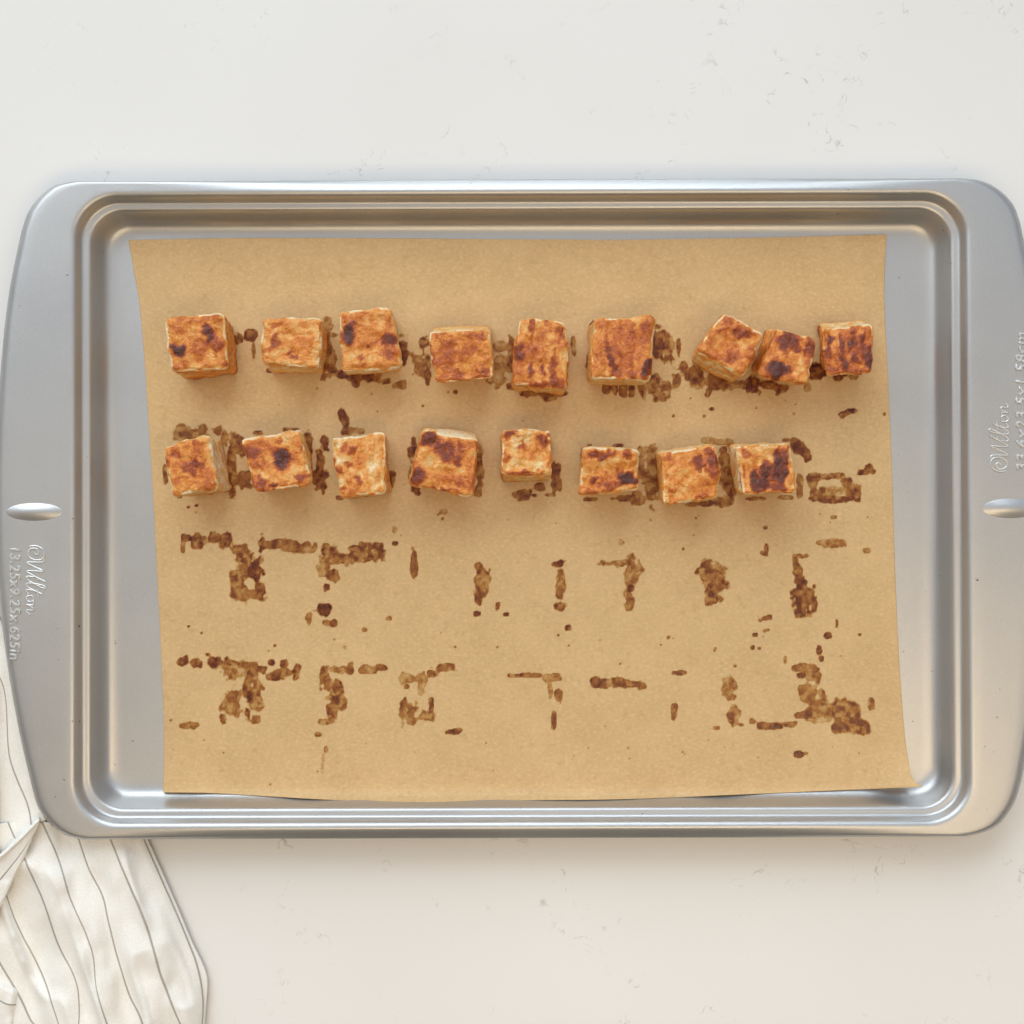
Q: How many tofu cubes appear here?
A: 17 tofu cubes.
